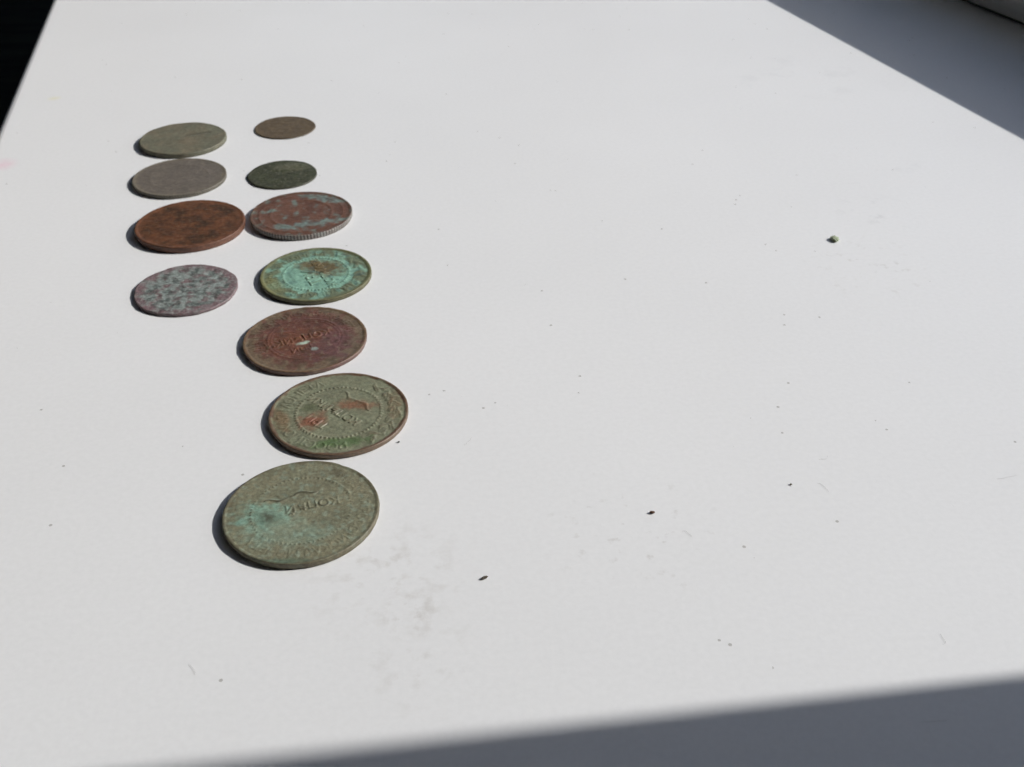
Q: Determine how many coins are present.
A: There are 11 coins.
